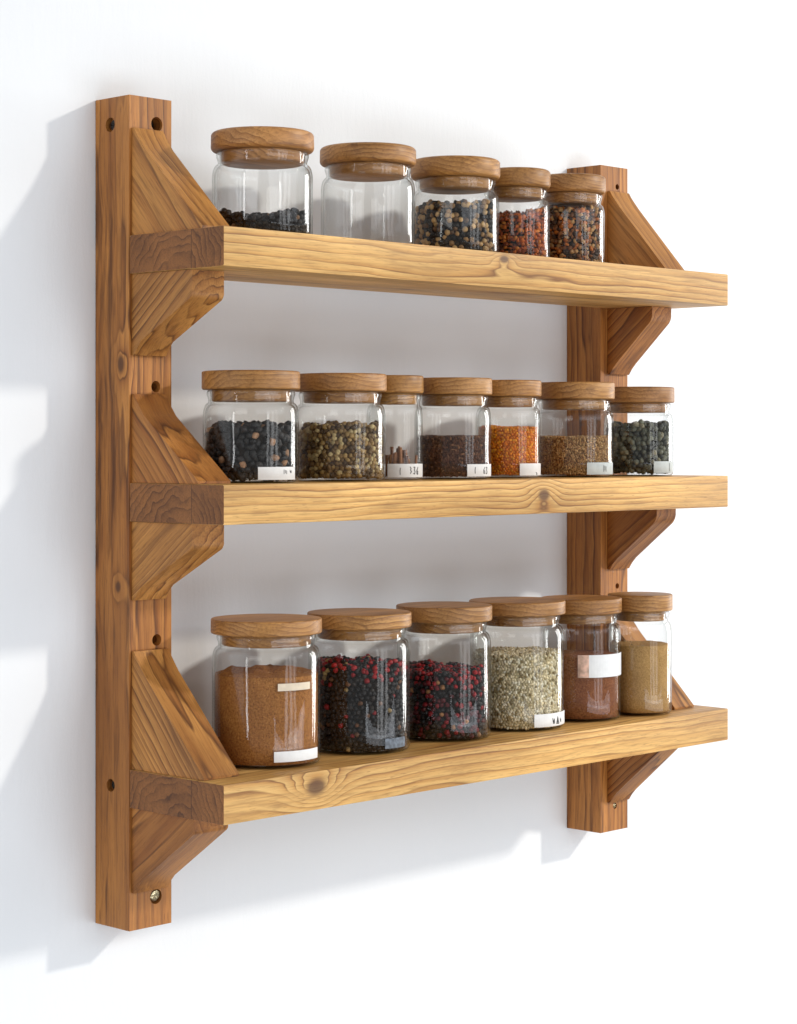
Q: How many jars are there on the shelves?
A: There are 18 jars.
